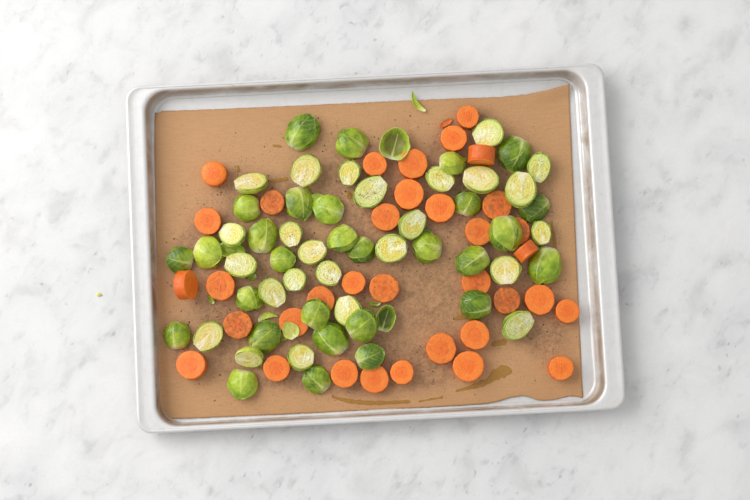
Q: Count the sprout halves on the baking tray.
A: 54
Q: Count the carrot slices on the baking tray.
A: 35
